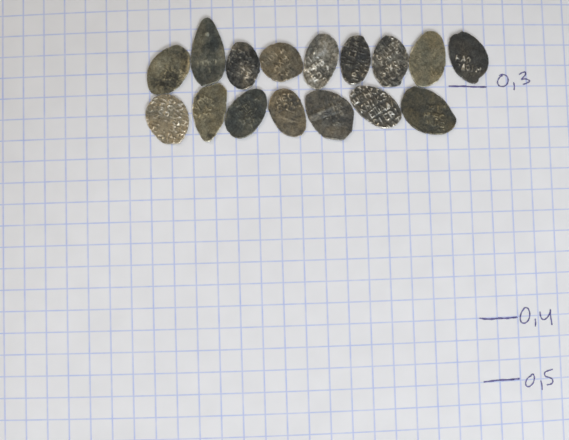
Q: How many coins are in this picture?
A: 16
